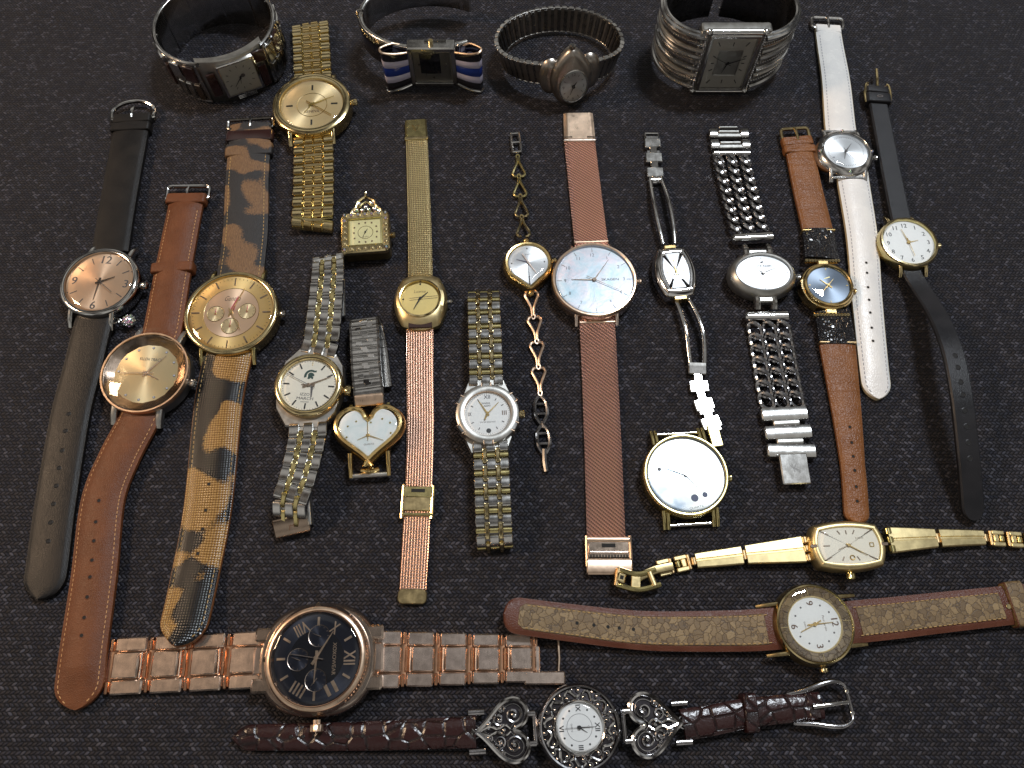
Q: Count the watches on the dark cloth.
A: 25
